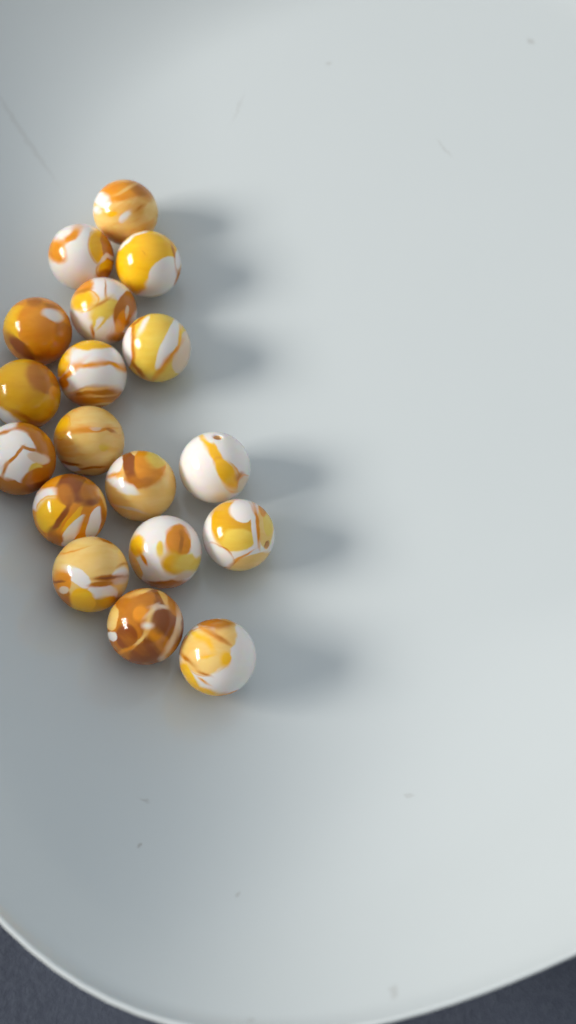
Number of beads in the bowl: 18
